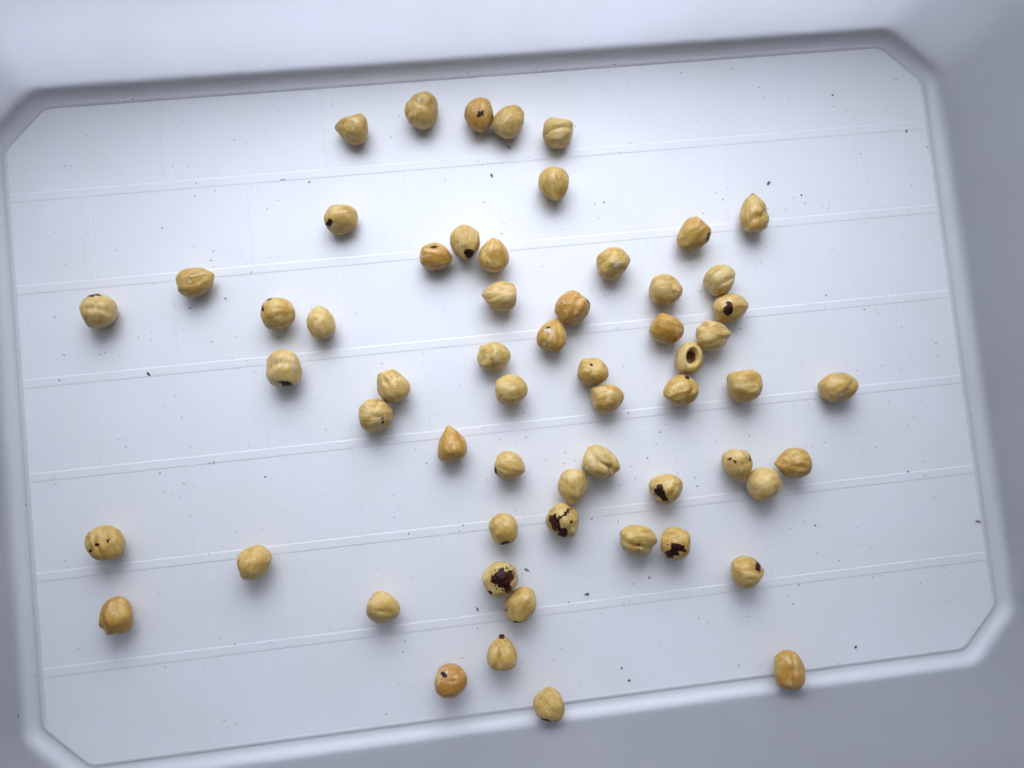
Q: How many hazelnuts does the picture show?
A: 59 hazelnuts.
